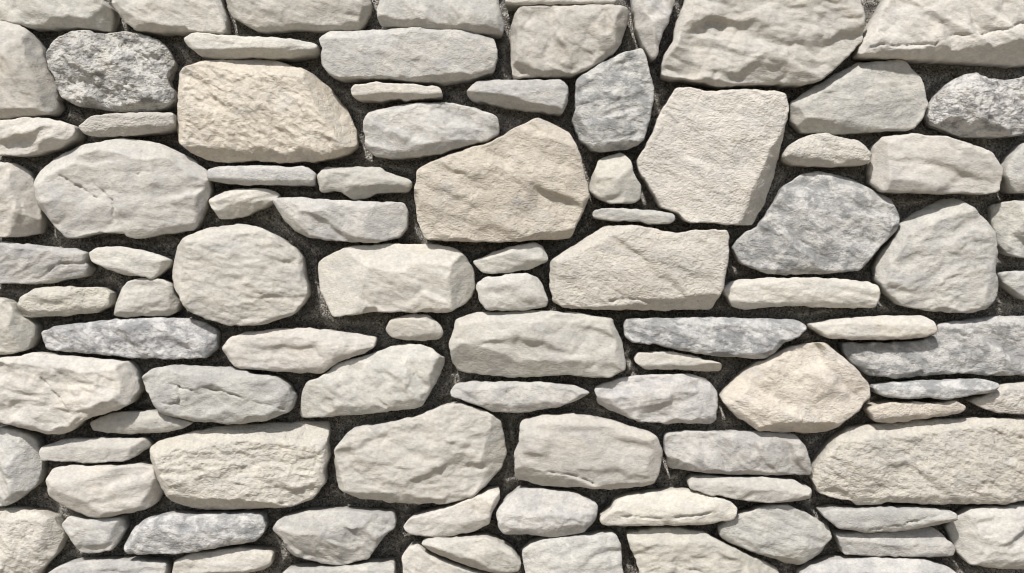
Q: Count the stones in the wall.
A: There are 96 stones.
